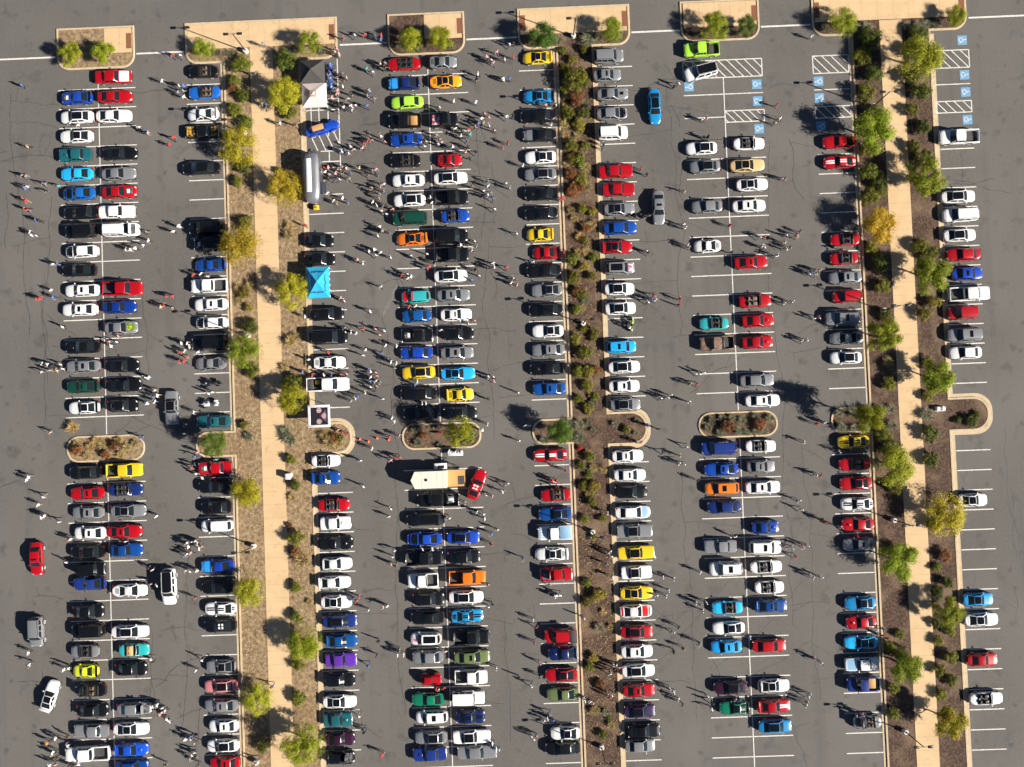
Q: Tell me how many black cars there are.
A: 61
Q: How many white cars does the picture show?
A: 88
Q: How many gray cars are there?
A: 43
